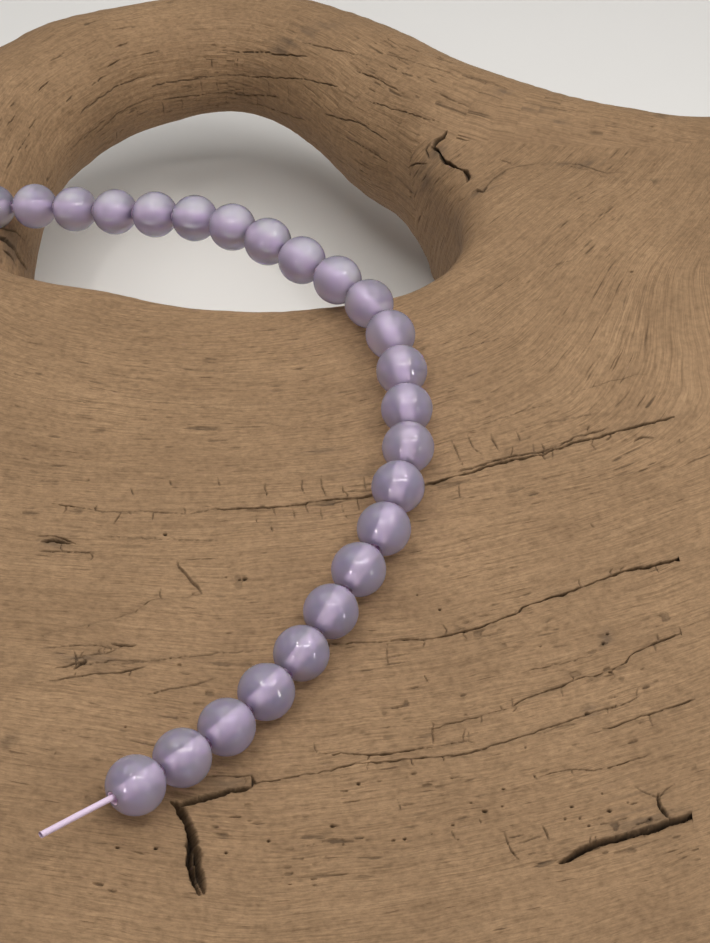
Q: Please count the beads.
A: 24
